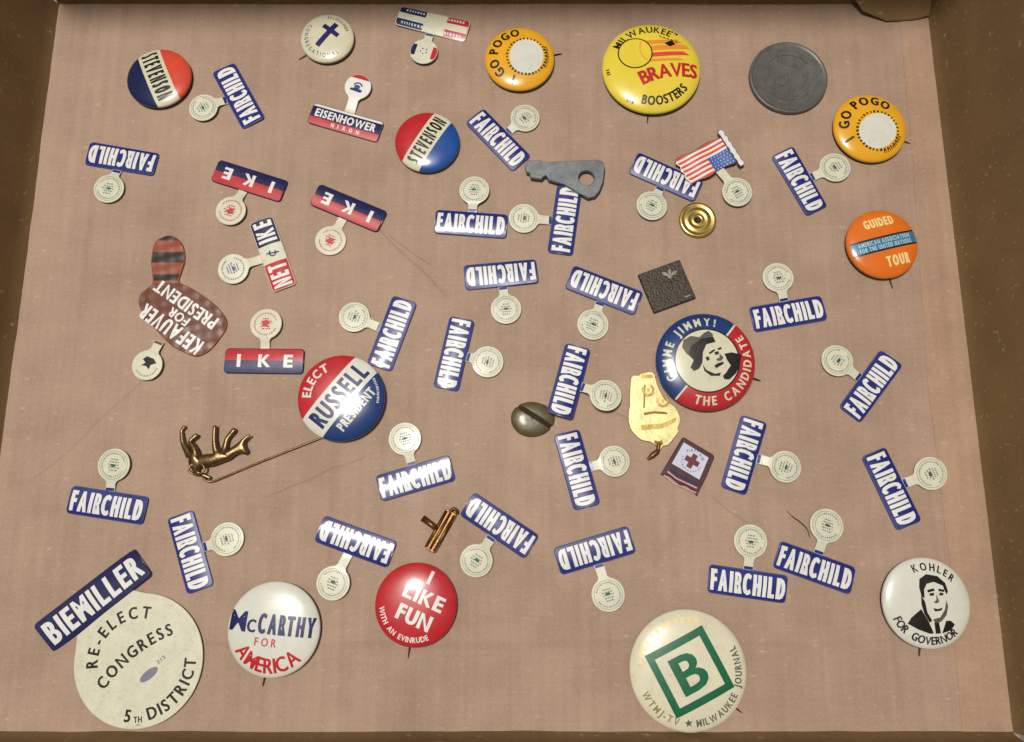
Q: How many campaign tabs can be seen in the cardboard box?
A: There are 34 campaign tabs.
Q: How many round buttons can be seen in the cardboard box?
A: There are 13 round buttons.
